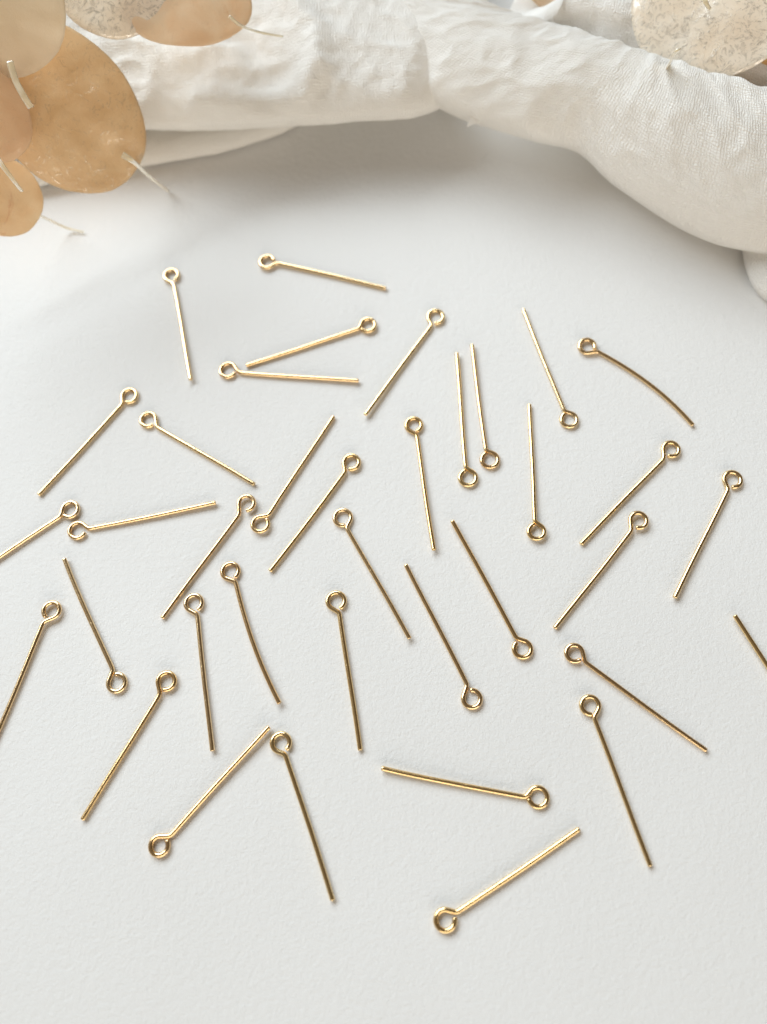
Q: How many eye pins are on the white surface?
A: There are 37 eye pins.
